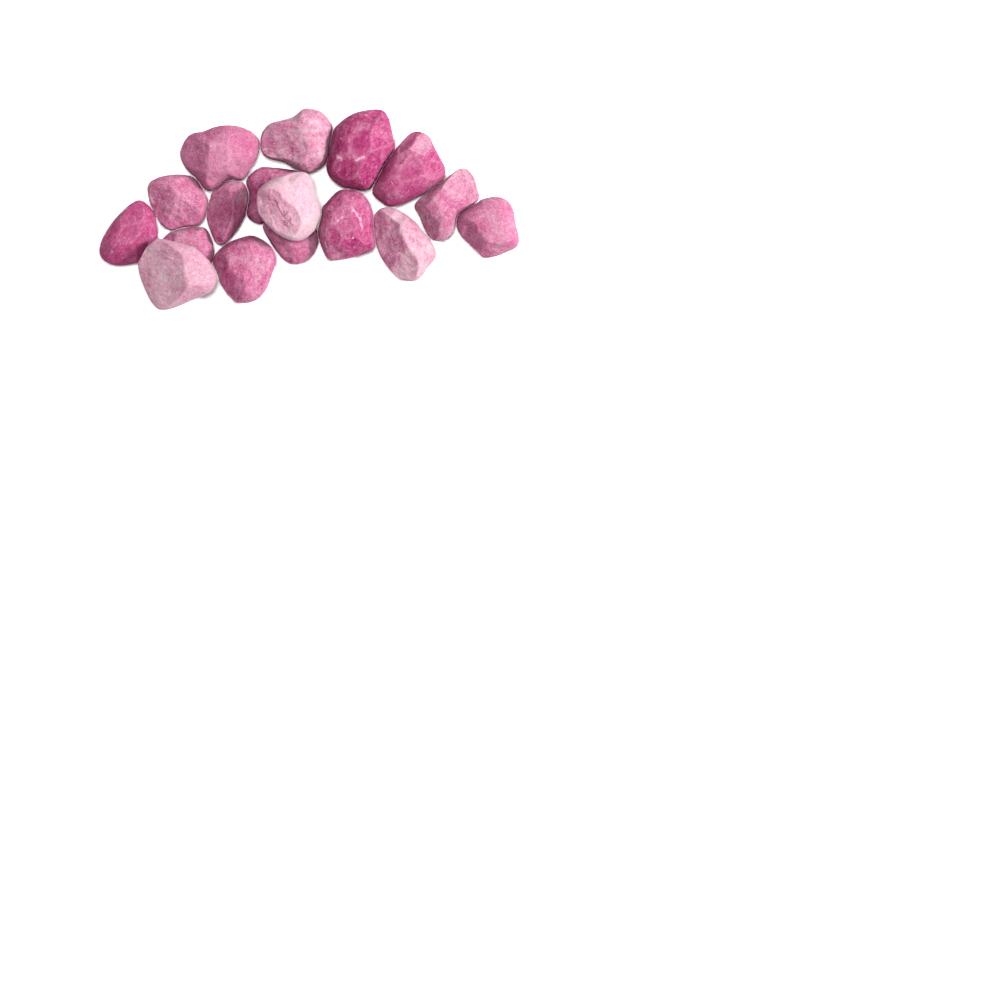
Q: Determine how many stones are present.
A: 17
